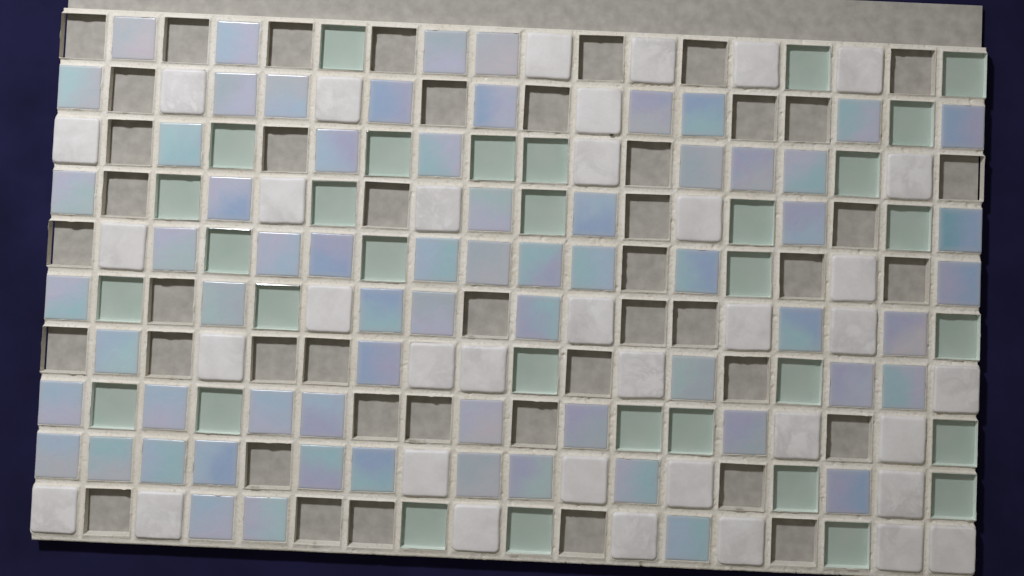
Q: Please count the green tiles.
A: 32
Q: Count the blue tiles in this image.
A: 66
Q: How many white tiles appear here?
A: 37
